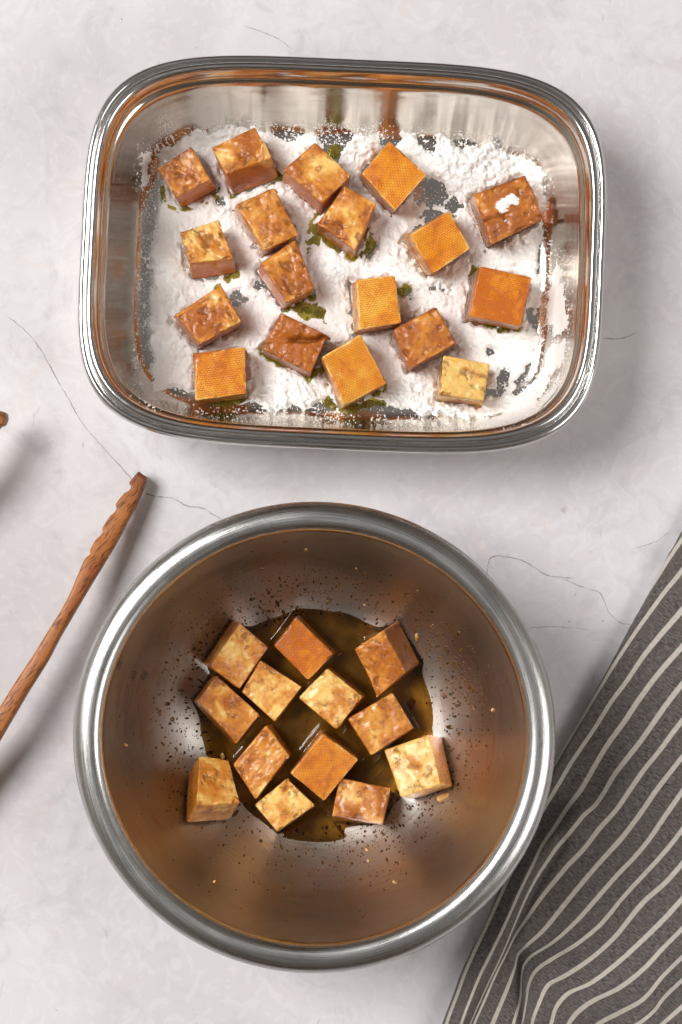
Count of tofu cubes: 31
